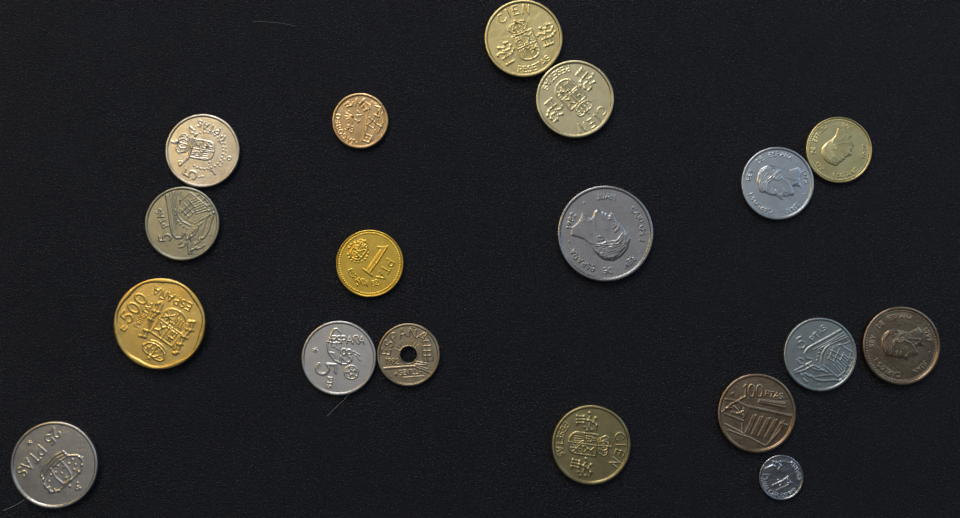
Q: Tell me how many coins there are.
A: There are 18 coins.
